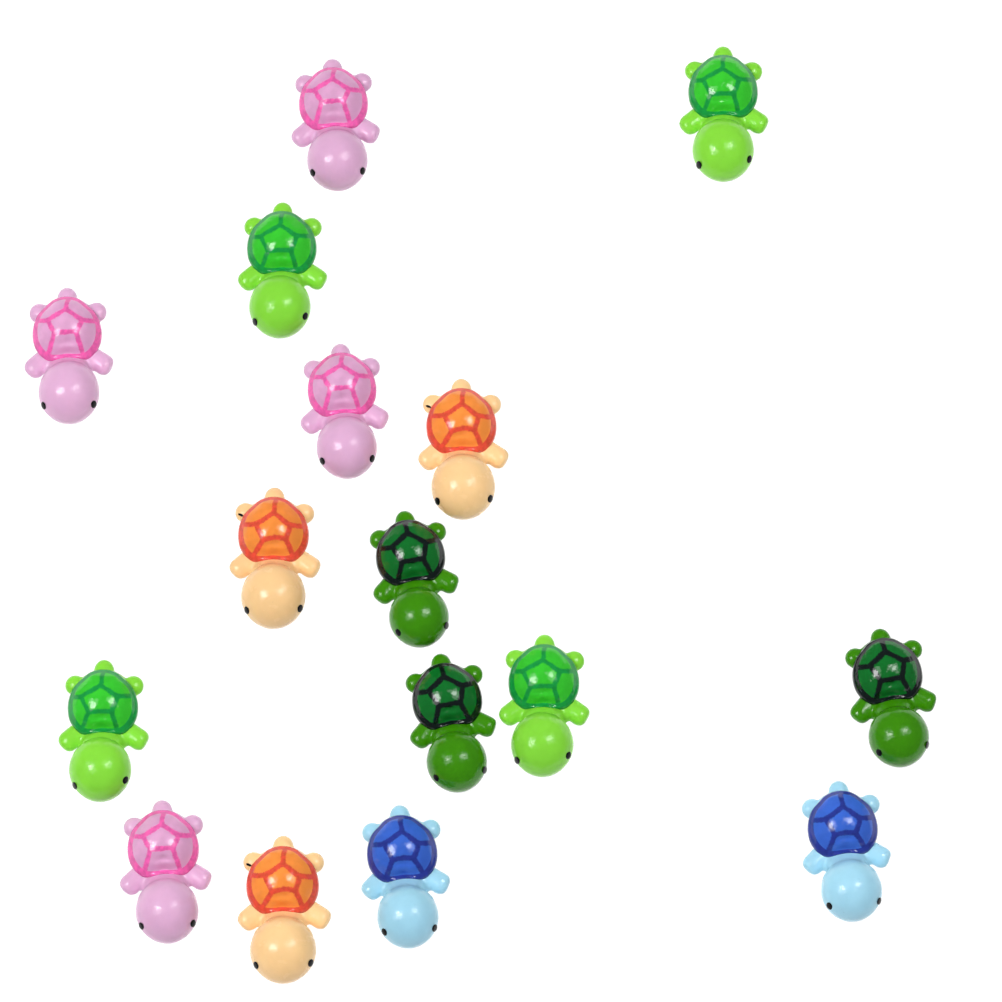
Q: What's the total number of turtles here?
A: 16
